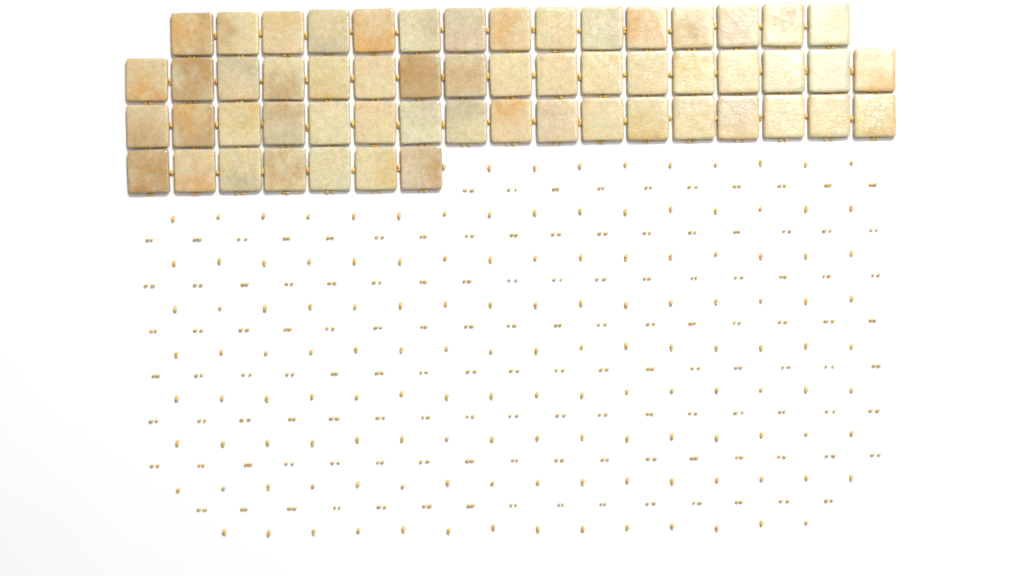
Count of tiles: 56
